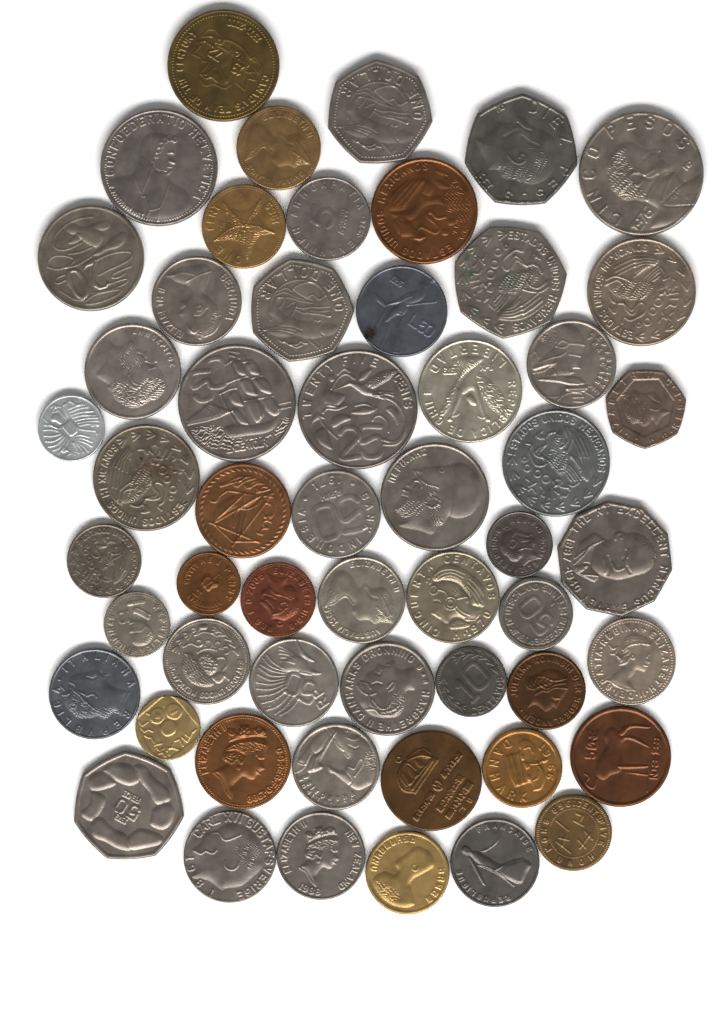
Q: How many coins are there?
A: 55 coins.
